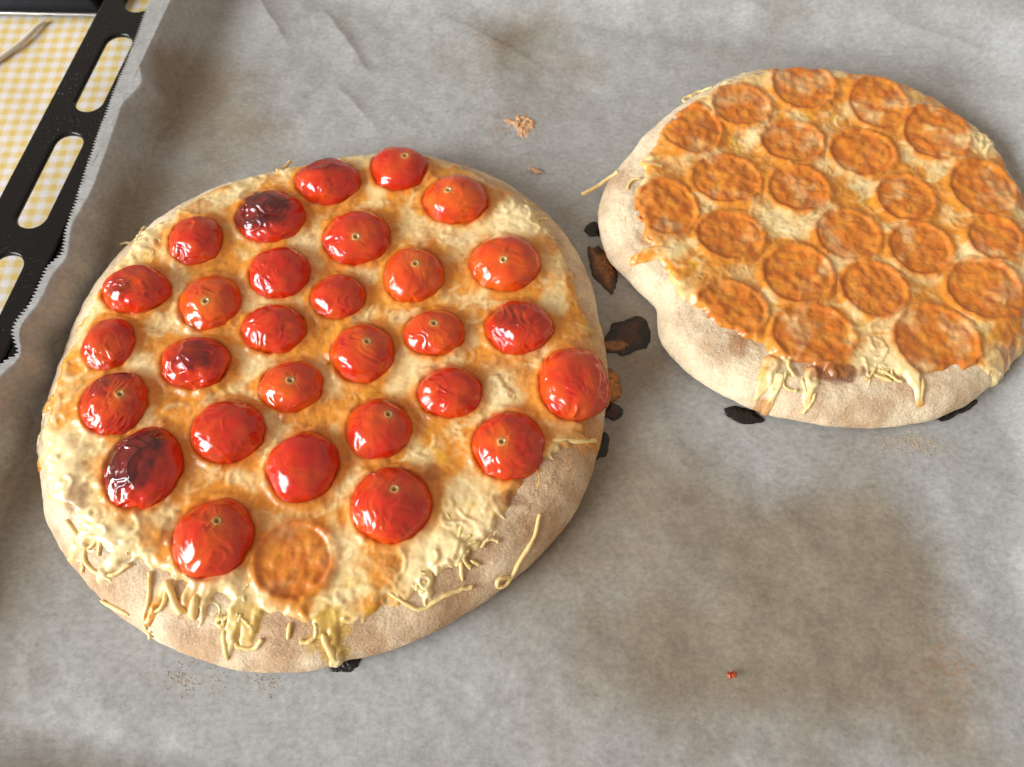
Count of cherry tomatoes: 29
